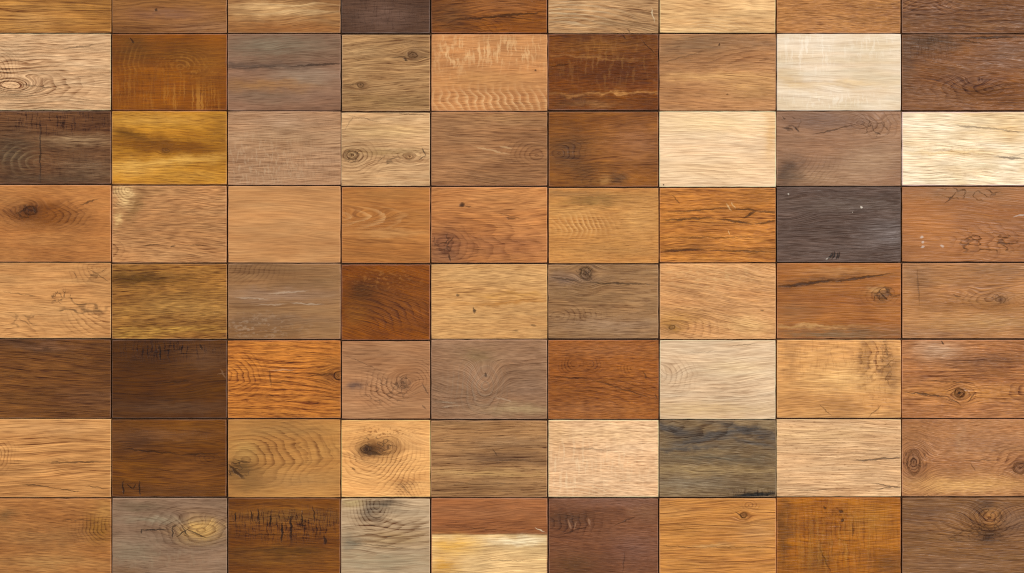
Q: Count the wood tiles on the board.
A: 72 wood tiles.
